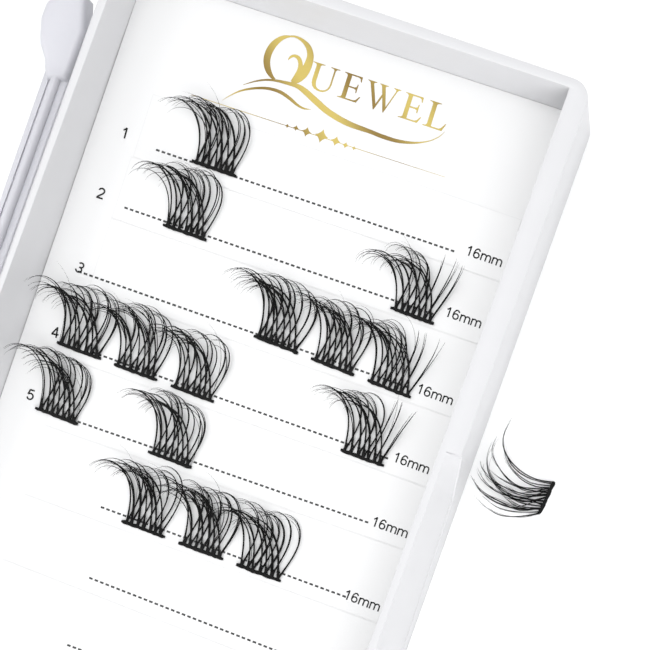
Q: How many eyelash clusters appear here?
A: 16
